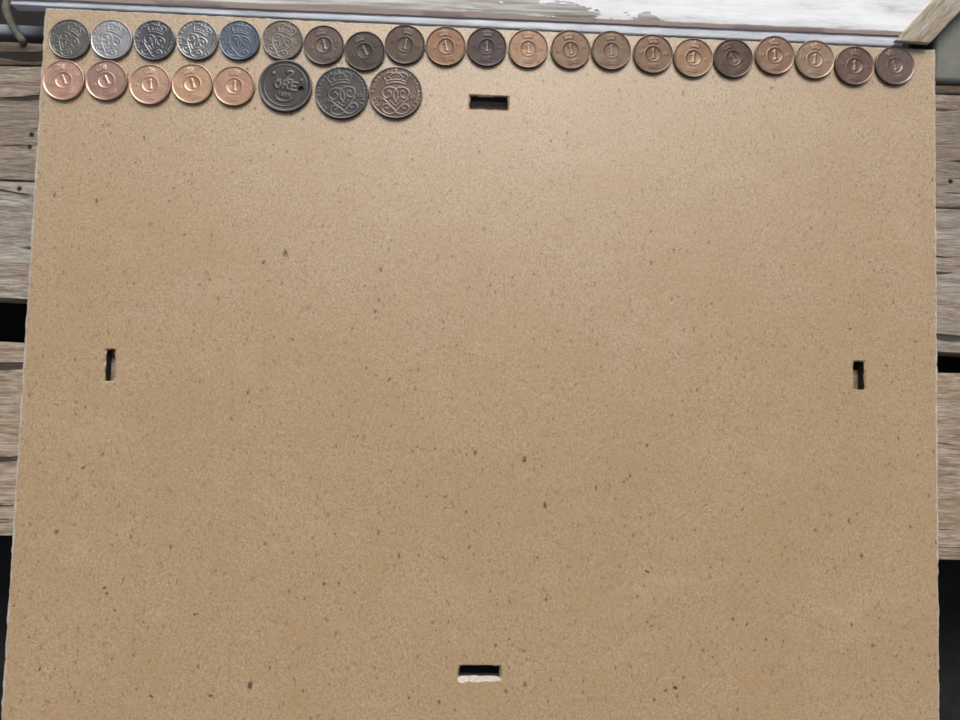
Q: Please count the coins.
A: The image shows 29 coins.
